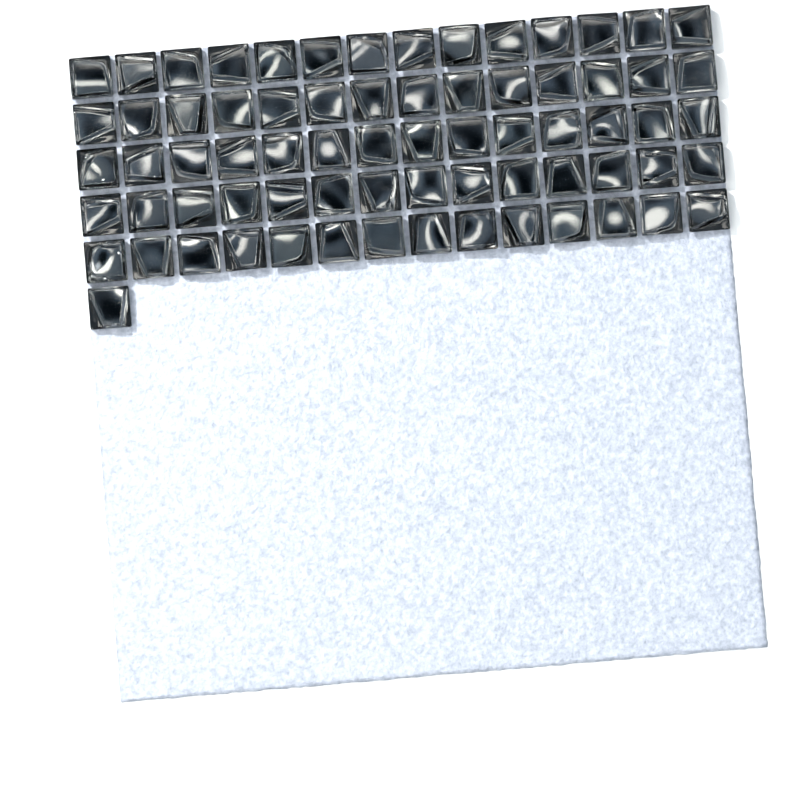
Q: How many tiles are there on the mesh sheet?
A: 71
